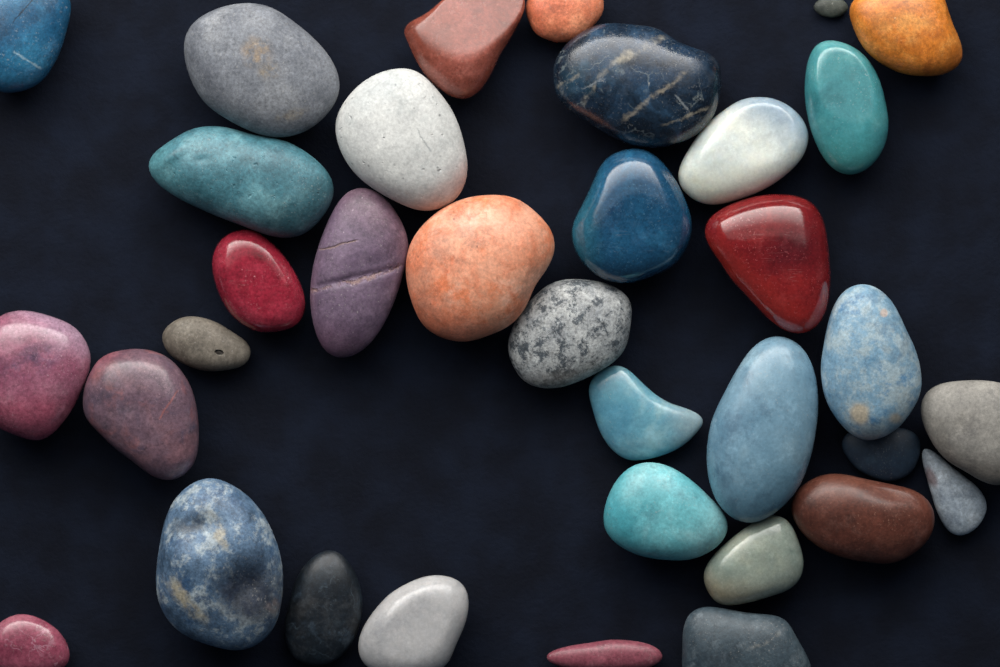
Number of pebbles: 35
